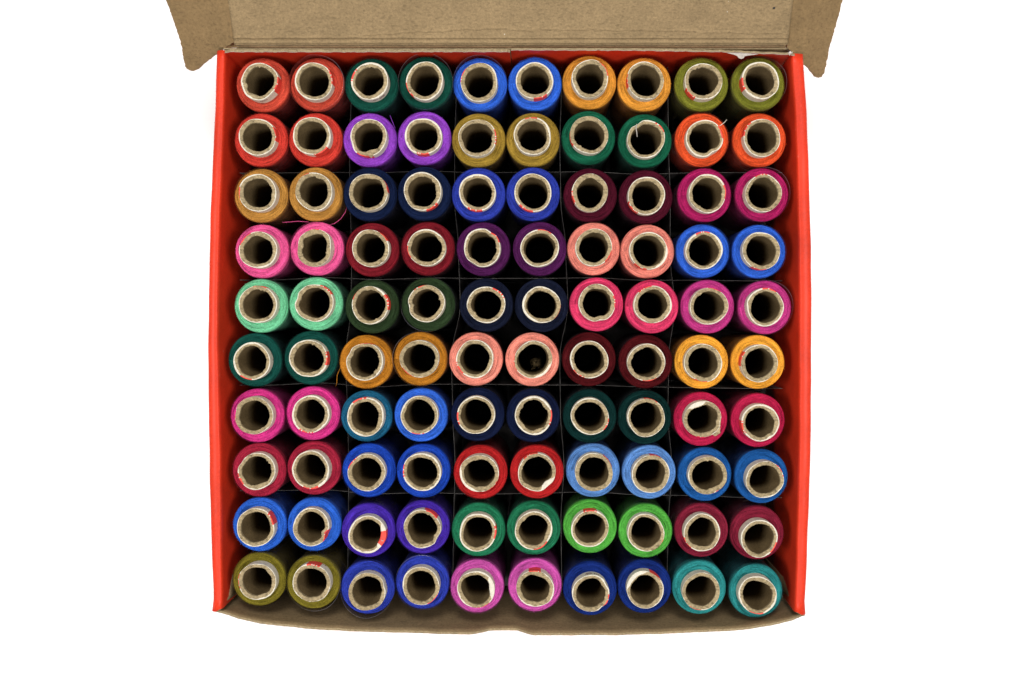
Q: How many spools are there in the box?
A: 100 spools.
